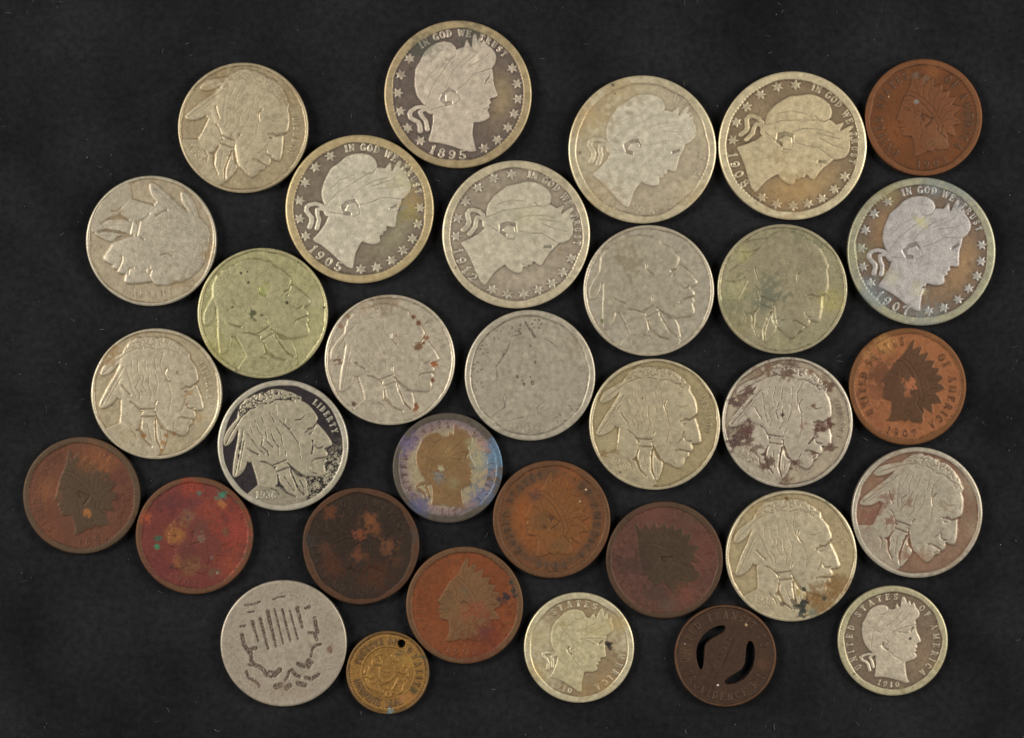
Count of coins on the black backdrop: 33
